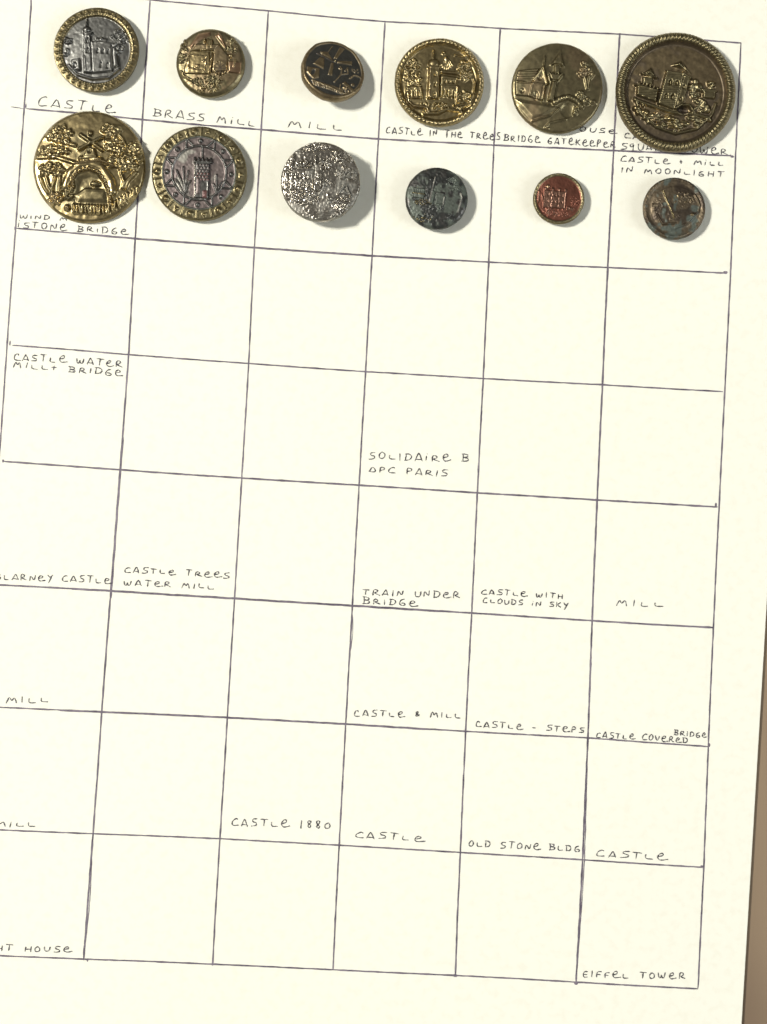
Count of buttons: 12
